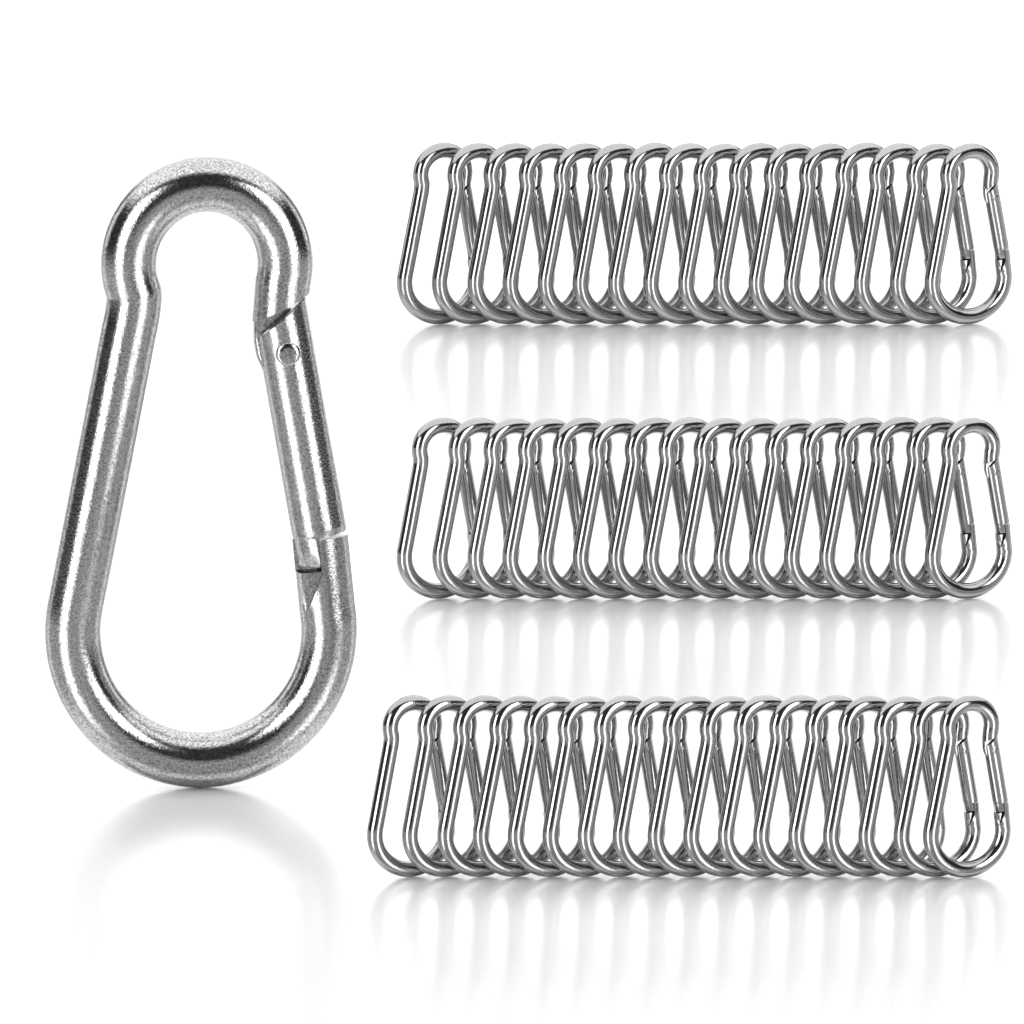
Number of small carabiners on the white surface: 49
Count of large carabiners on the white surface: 1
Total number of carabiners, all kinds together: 50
